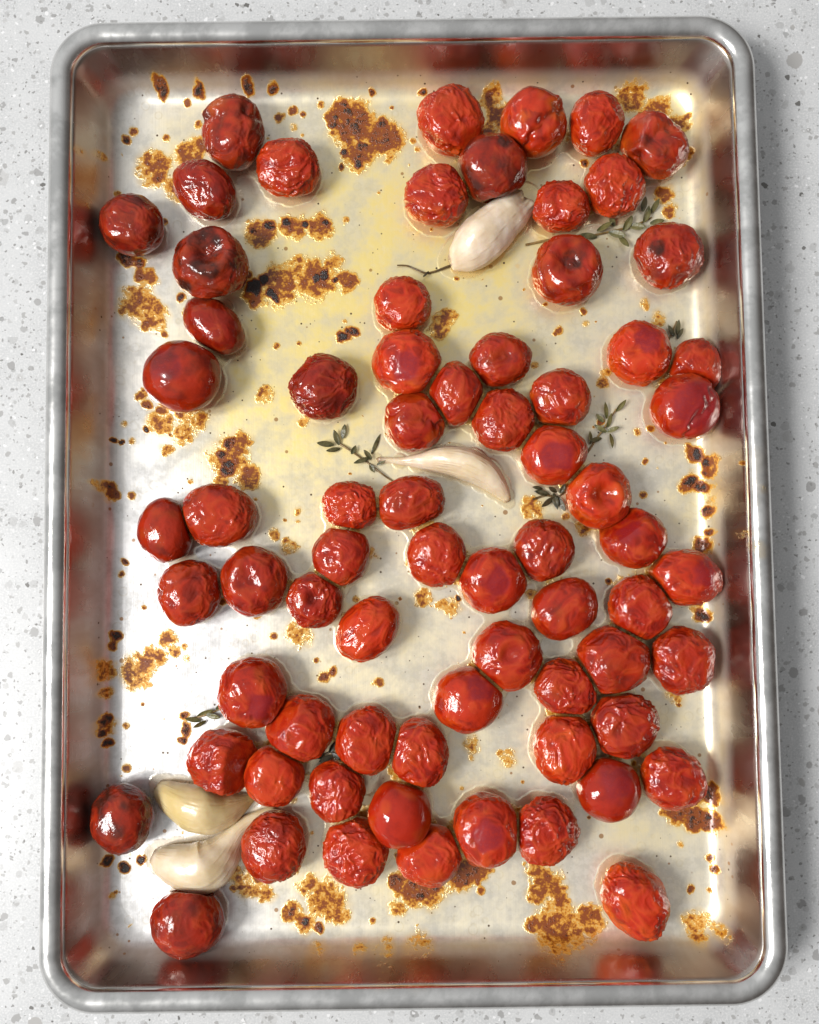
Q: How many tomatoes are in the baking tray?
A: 71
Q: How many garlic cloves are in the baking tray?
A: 4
